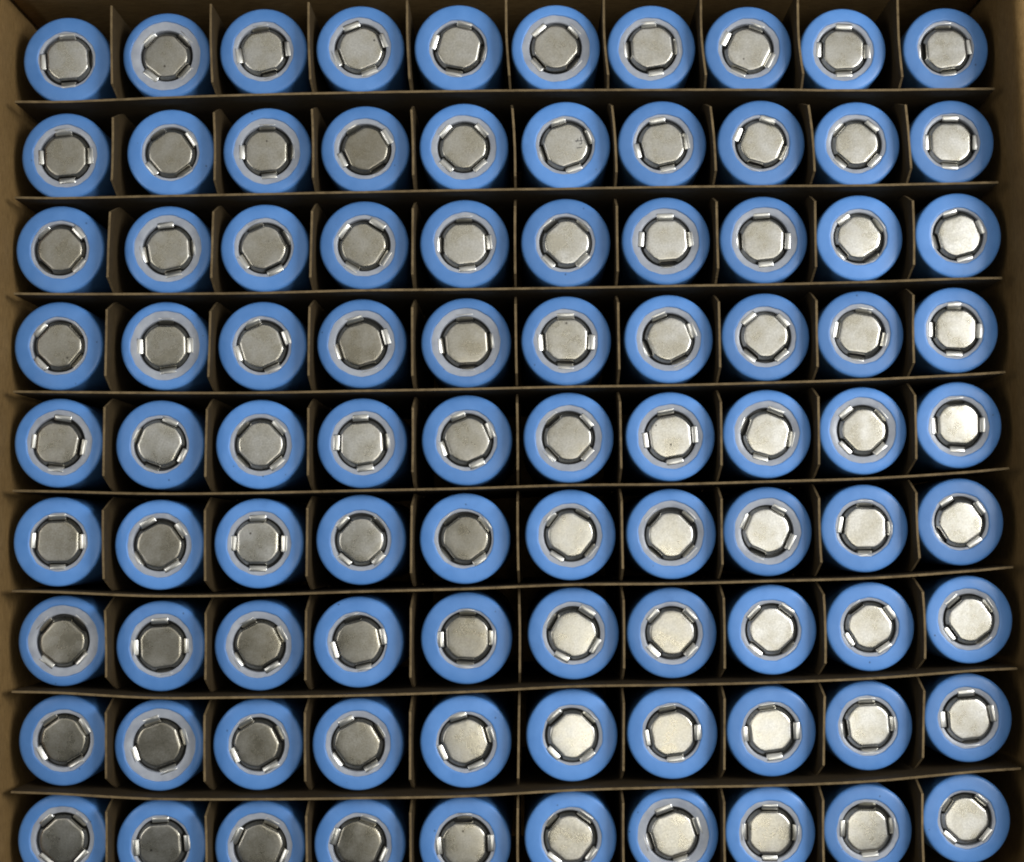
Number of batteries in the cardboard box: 90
